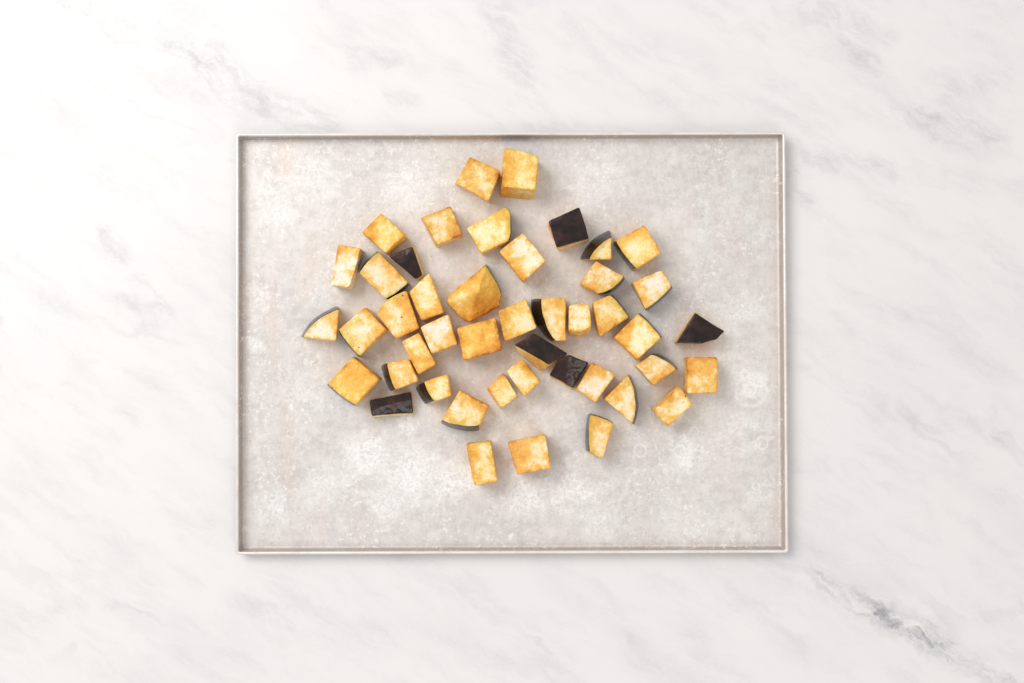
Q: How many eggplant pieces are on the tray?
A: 45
